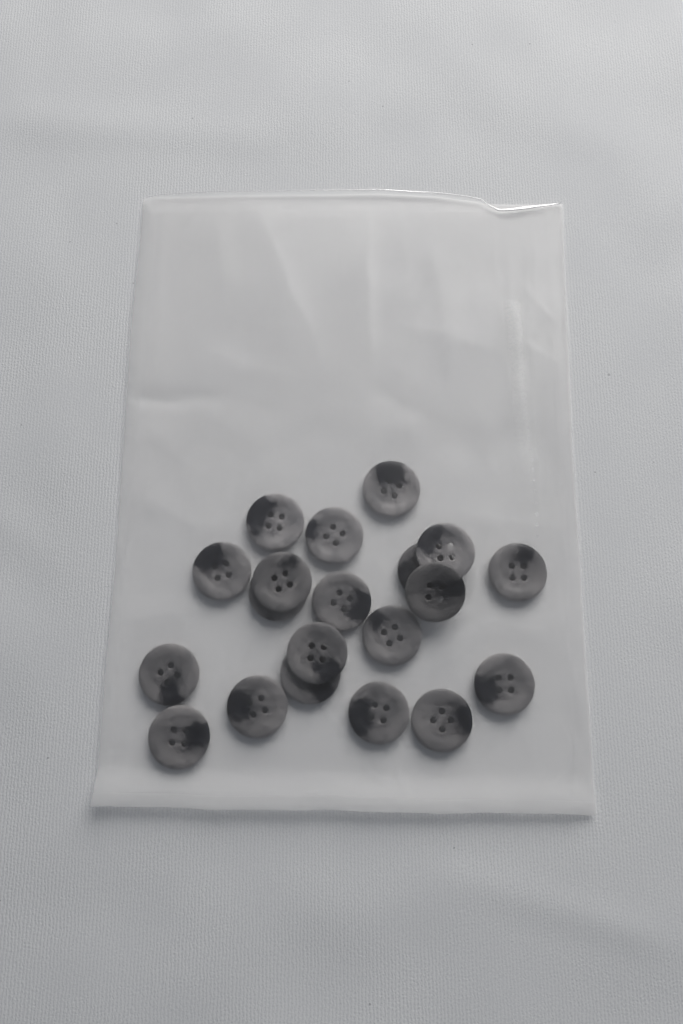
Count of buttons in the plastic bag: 20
